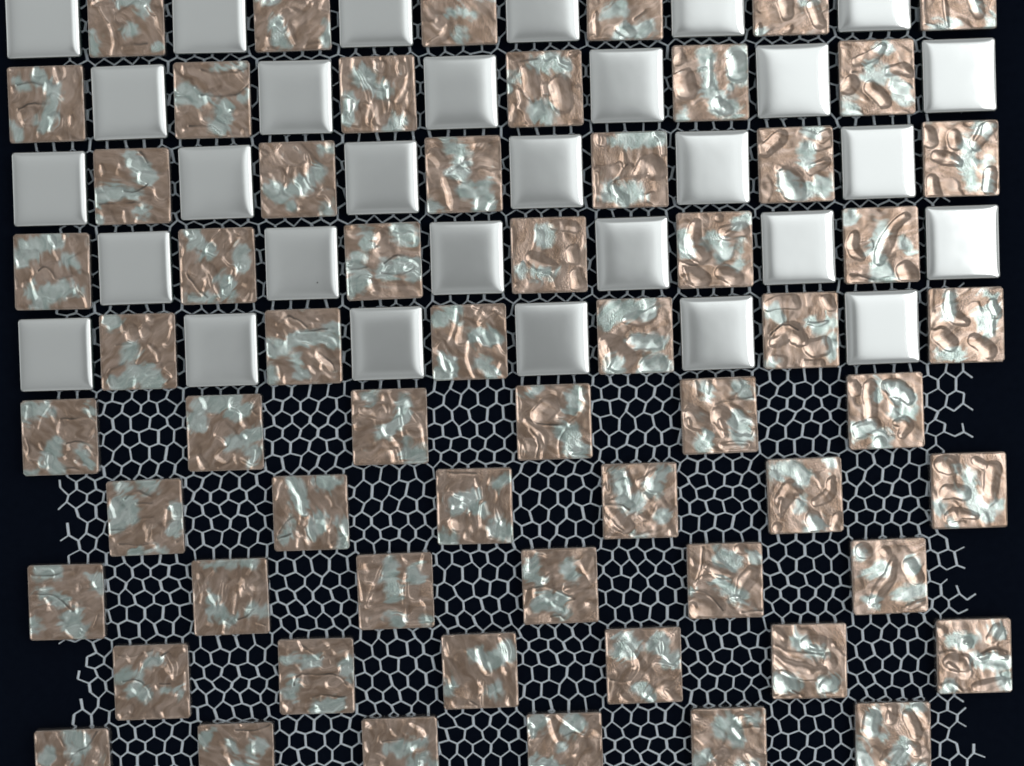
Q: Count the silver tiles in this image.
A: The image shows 30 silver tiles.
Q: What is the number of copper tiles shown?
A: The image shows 60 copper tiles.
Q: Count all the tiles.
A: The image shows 90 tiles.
